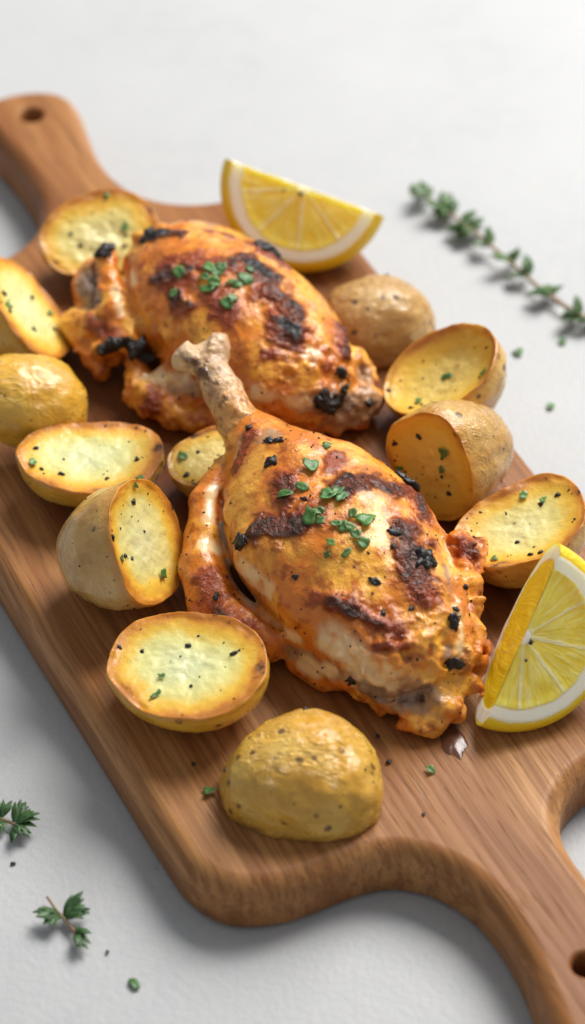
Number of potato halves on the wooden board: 12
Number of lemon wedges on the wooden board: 2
